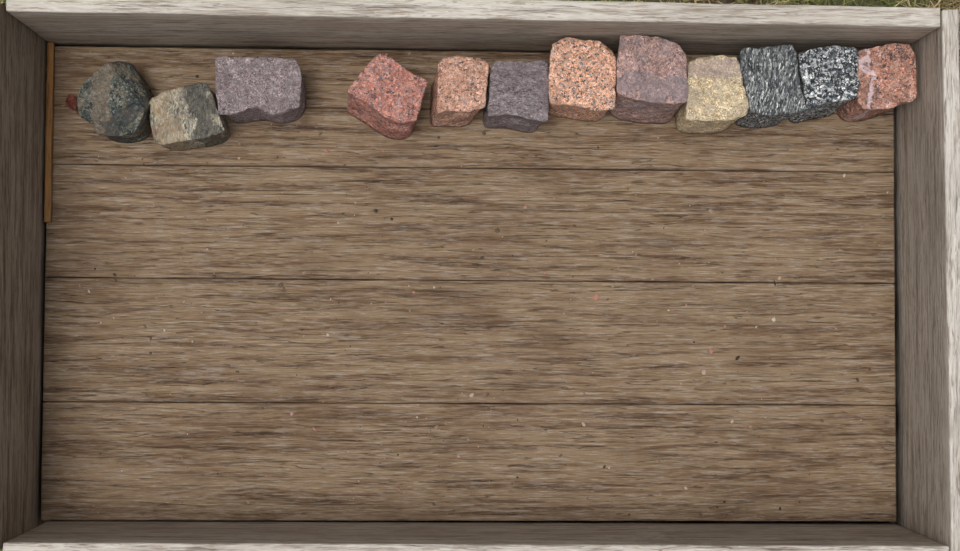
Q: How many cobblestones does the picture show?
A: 12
